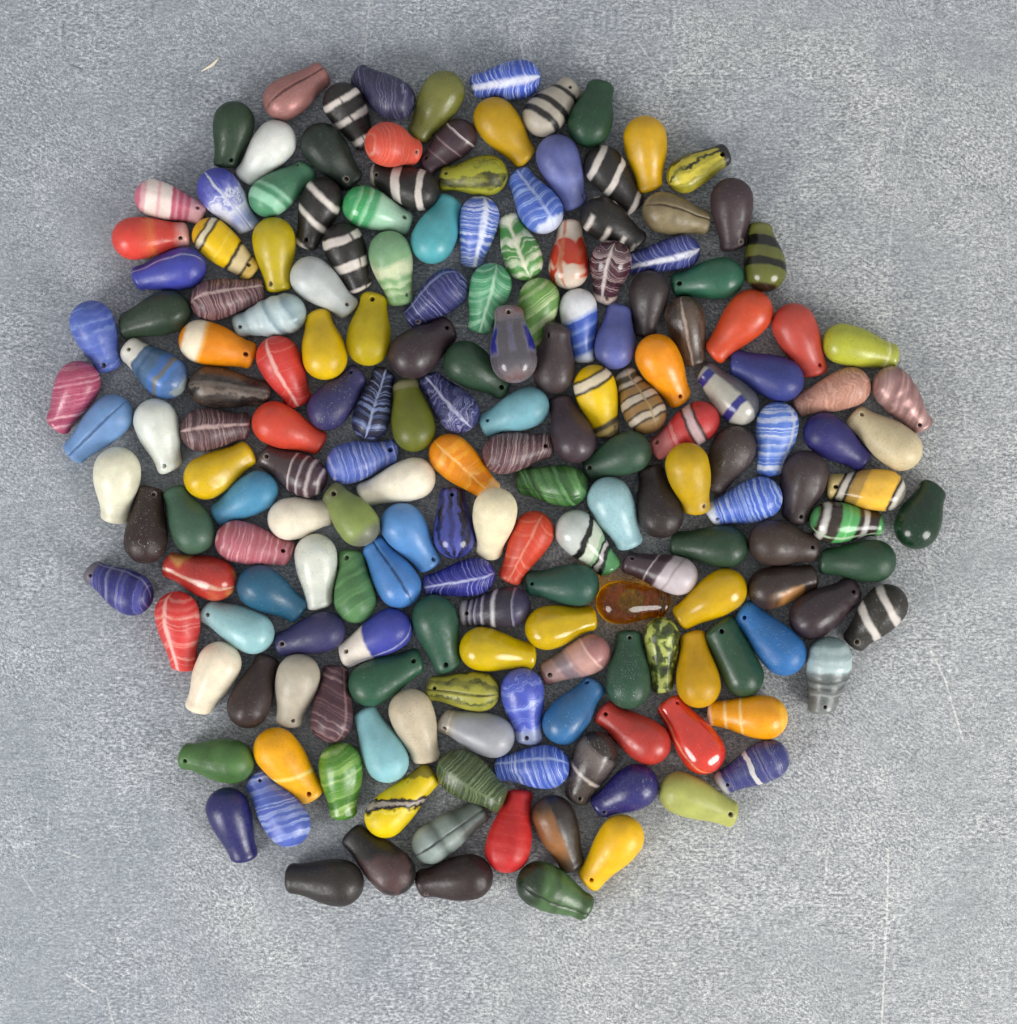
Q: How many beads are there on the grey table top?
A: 184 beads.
